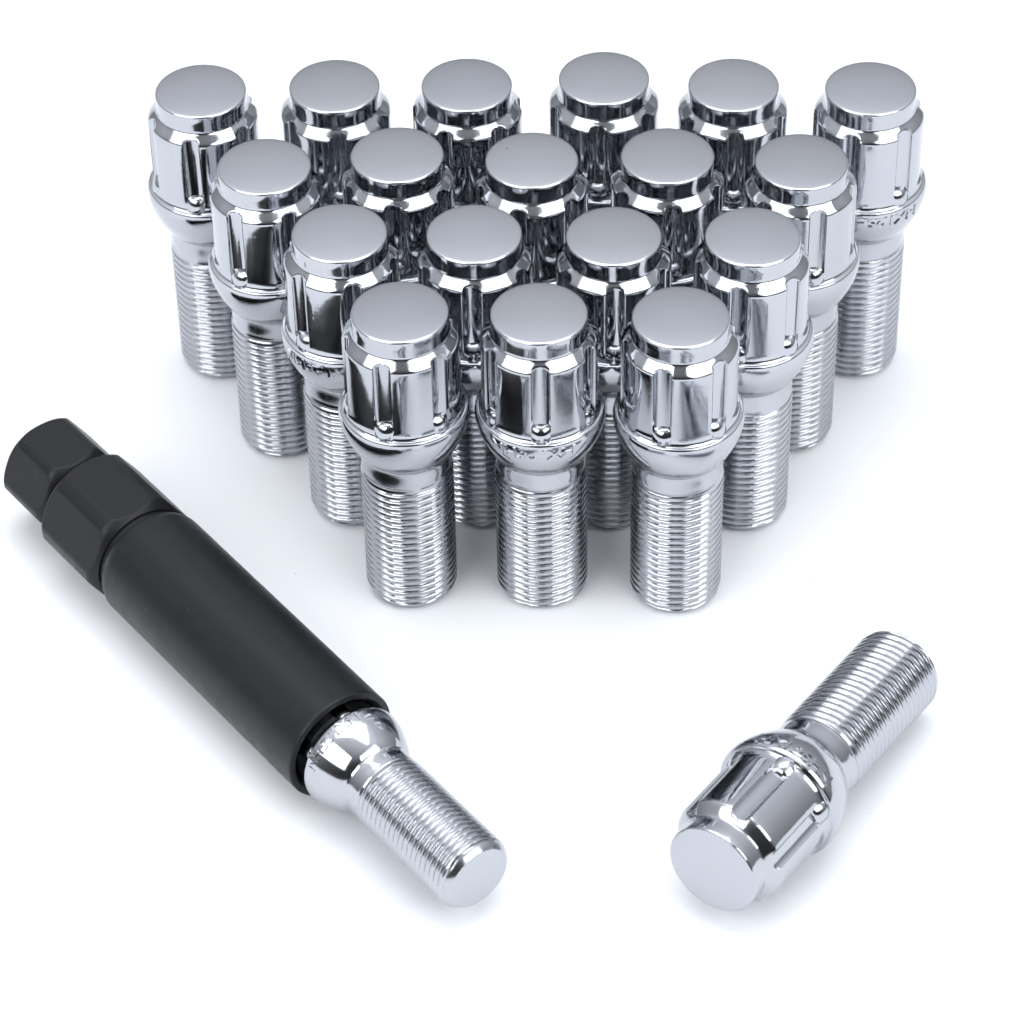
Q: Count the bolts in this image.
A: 20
